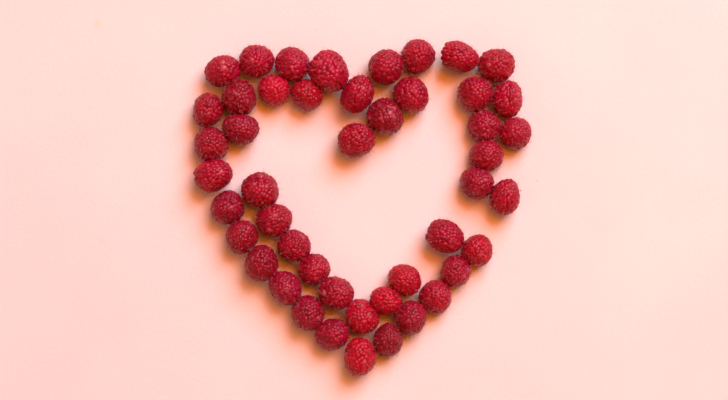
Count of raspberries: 47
